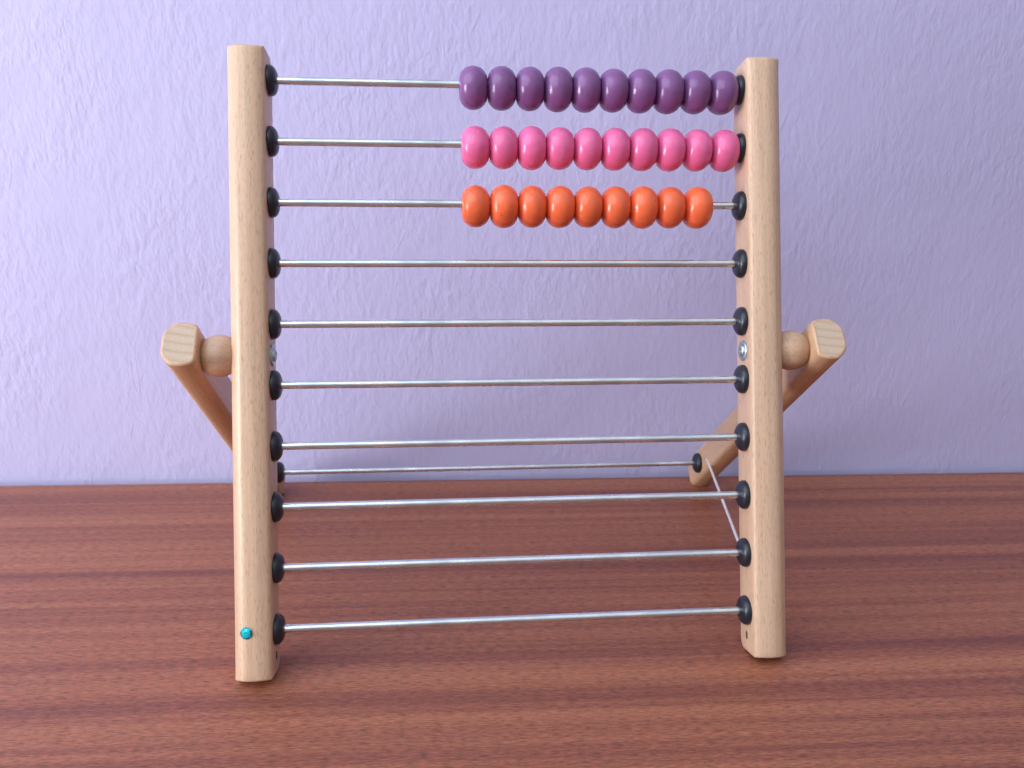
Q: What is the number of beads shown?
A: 29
